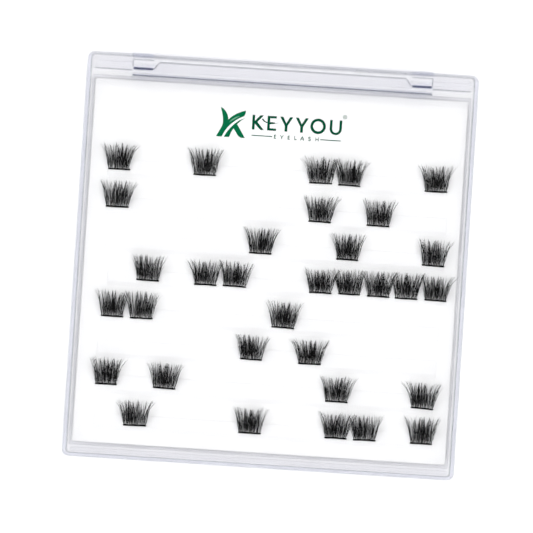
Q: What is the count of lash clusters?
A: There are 33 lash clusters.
